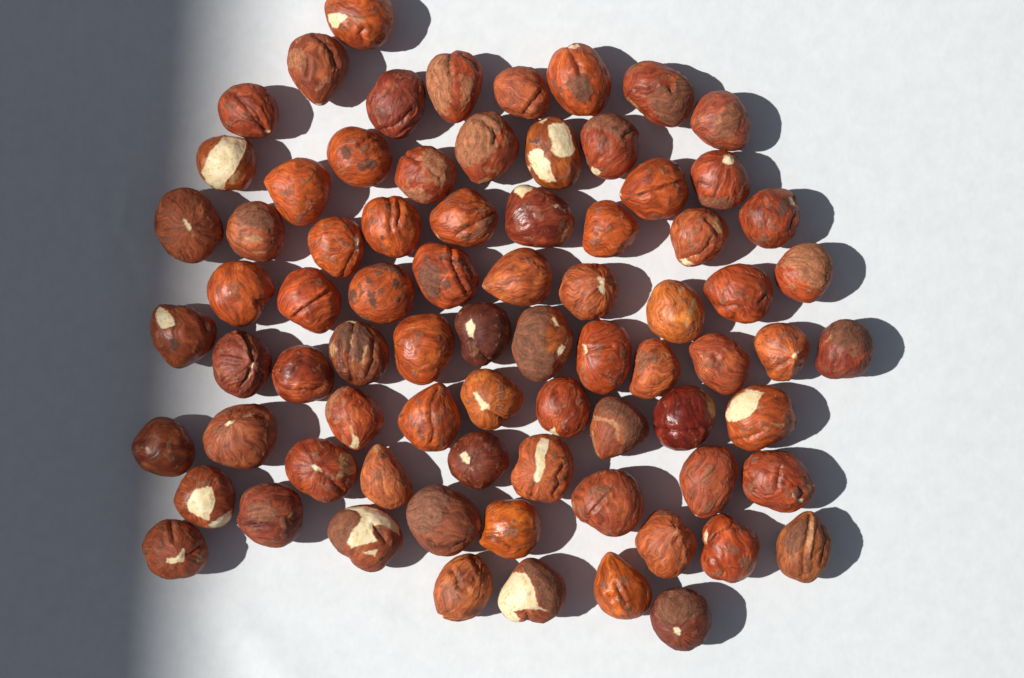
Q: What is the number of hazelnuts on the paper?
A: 77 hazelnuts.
